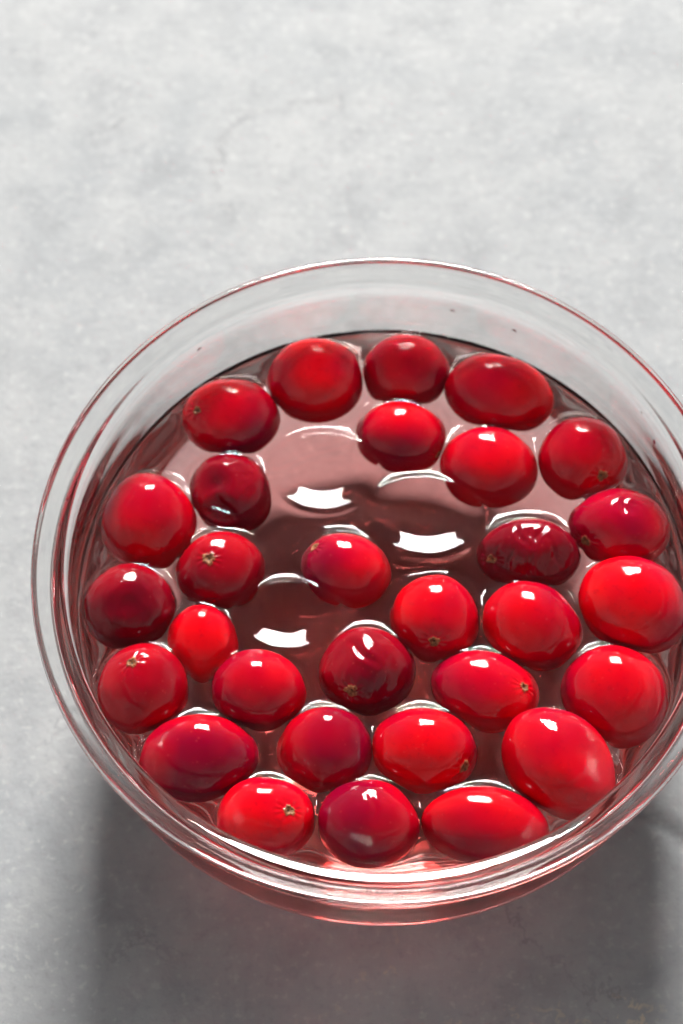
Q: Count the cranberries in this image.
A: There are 30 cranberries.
